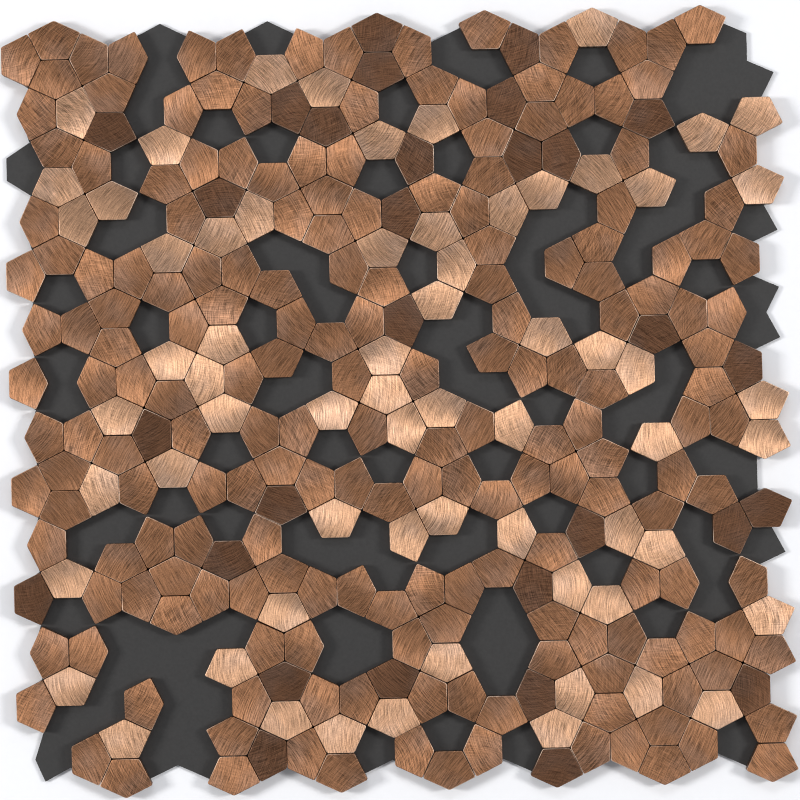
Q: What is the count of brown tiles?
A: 30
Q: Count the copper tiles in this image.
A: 193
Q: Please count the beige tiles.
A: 65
